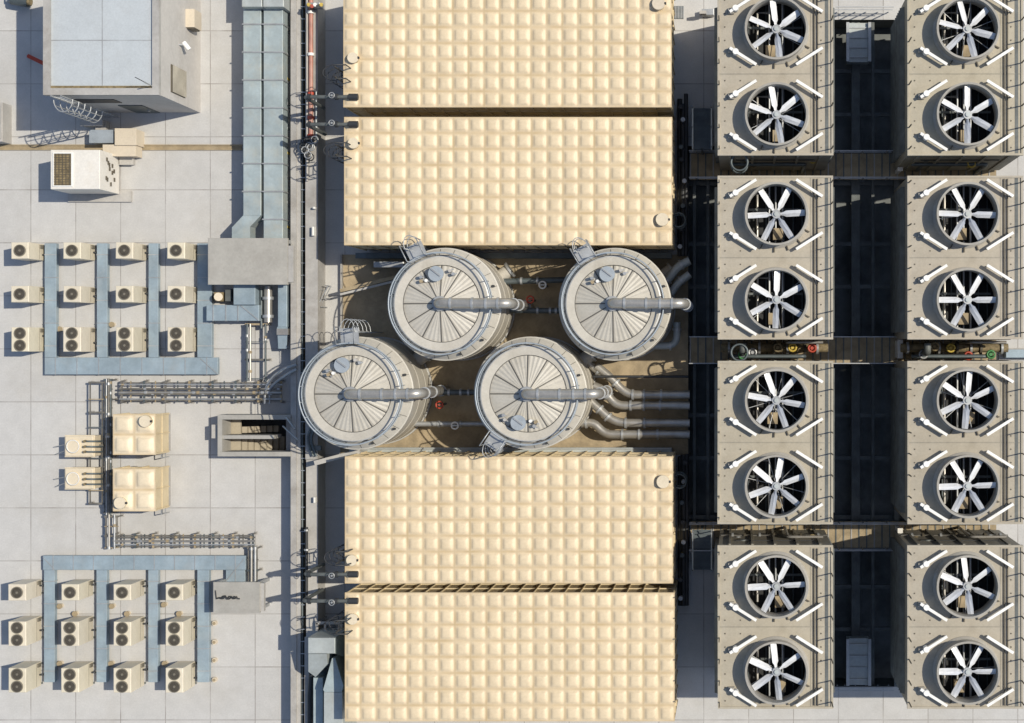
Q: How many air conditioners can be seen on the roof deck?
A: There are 24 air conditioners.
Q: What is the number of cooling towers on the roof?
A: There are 8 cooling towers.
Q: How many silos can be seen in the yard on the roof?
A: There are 4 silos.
